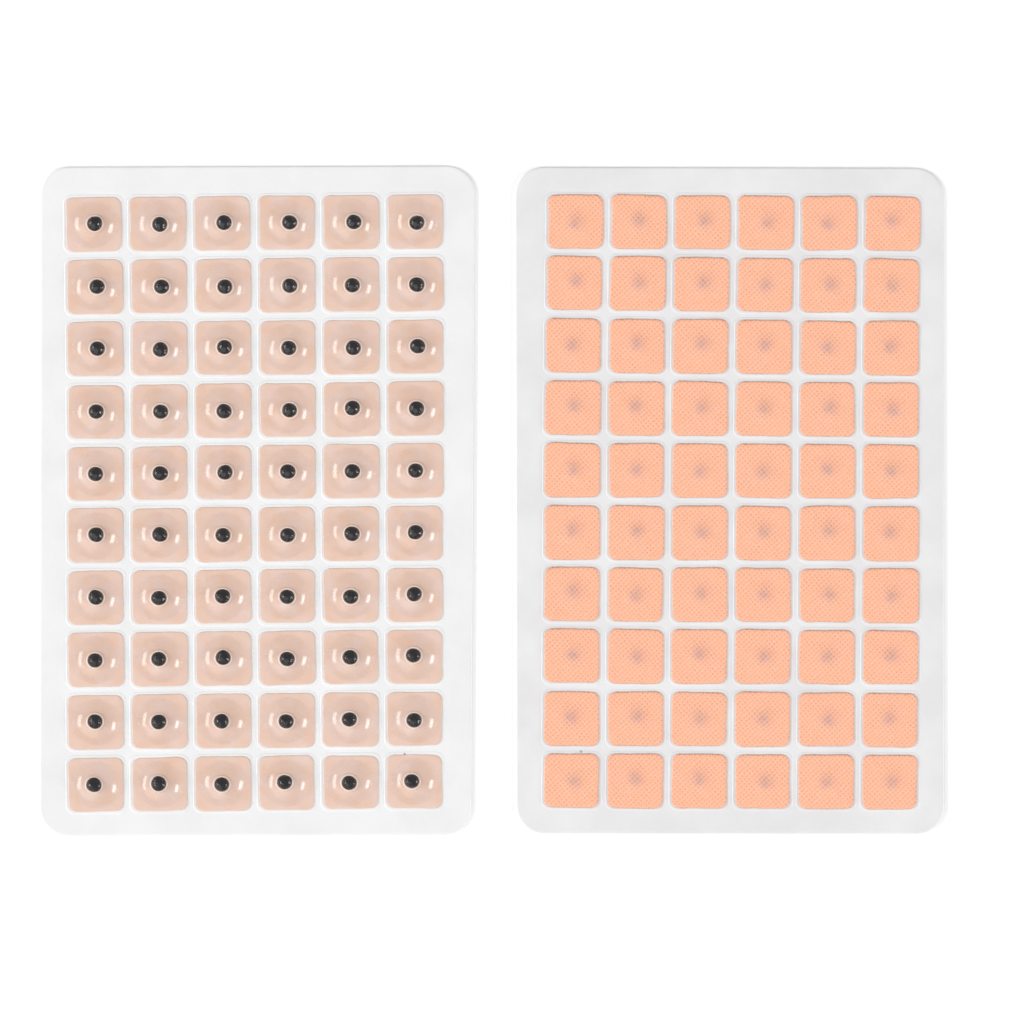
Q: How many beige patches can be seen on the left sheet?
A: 60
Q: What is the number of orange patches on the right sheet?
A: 60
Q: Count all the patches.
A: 120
